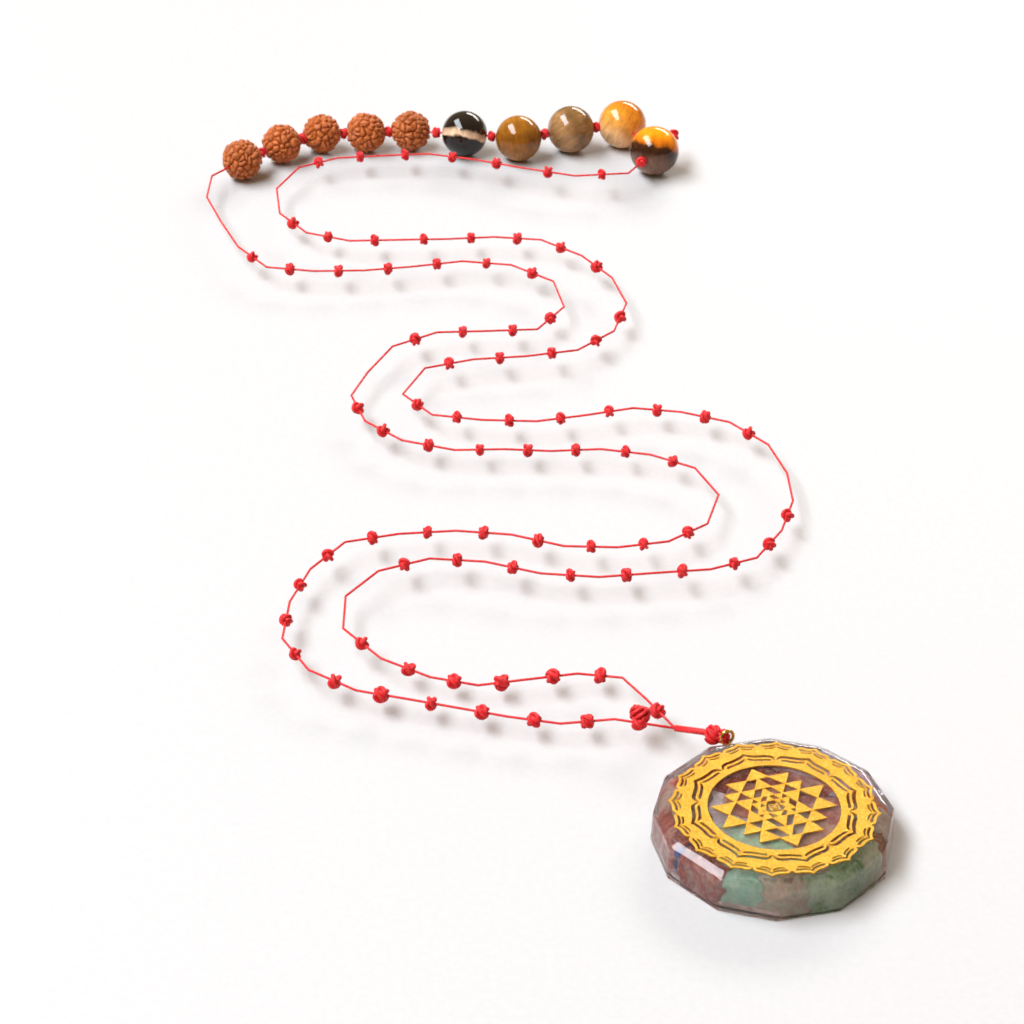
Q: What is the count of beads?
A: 10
